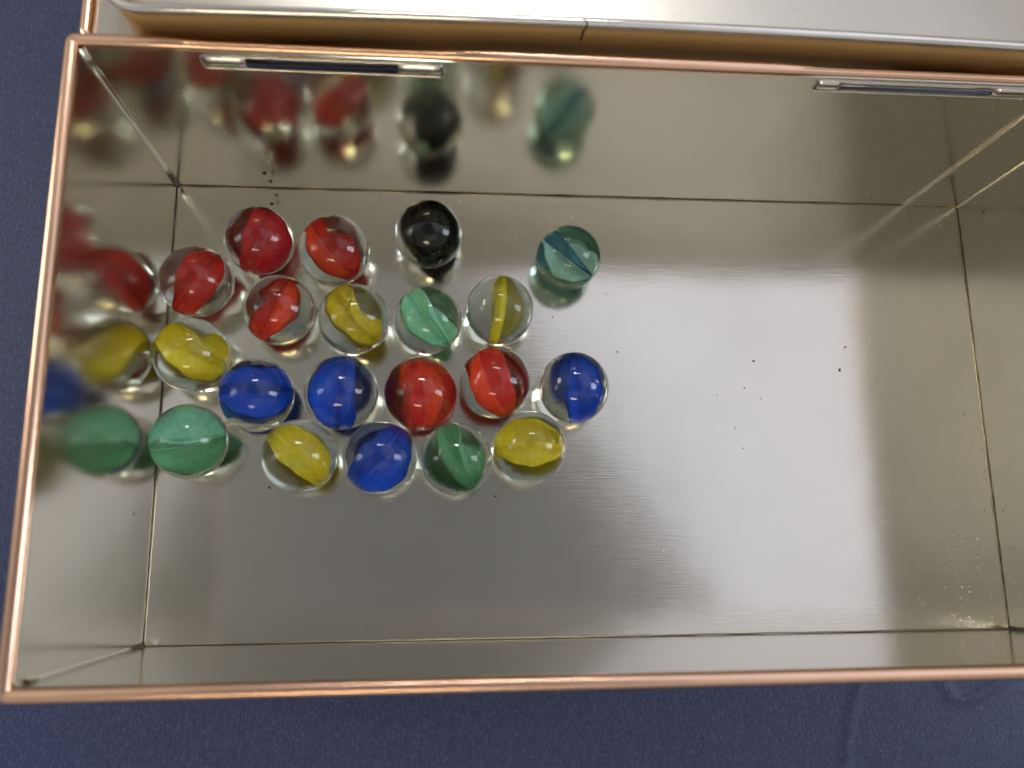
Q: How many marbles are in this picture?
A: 20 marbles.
